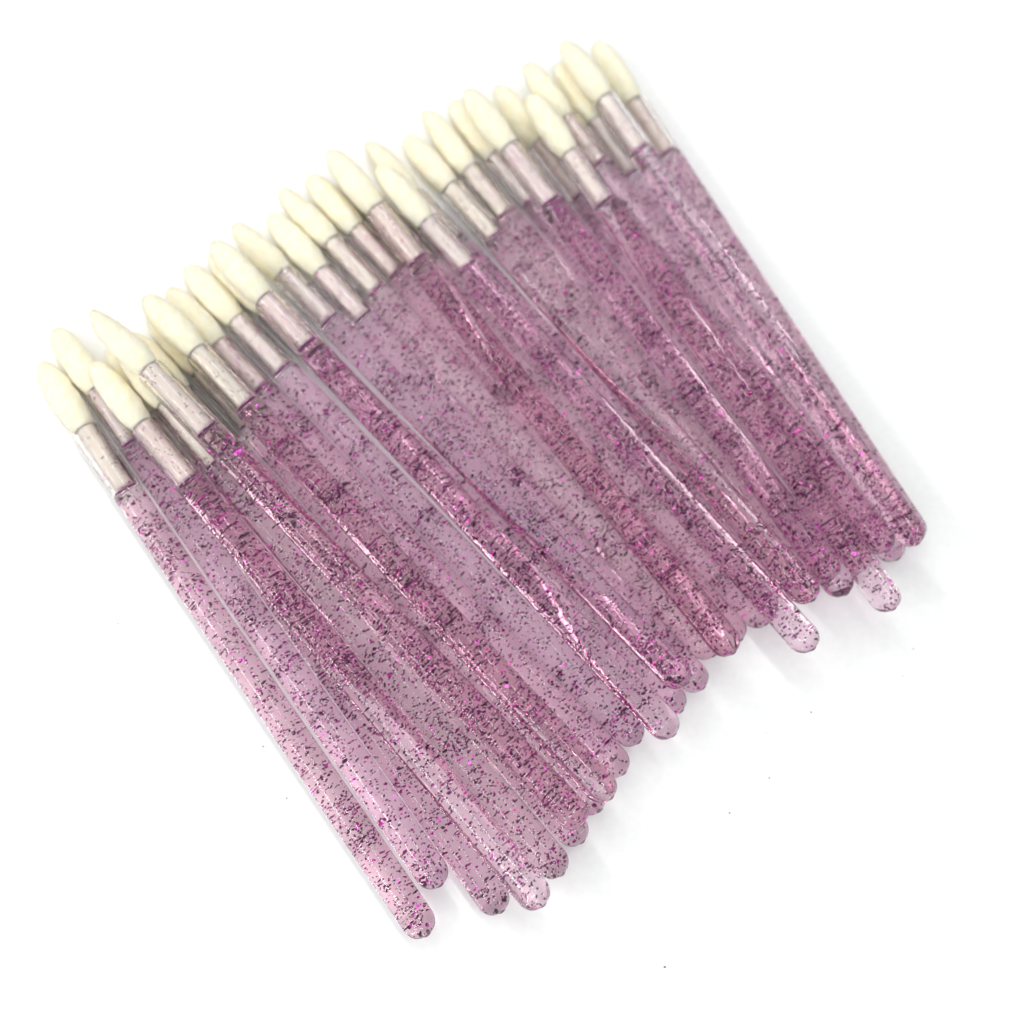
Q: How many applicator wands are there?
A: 31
